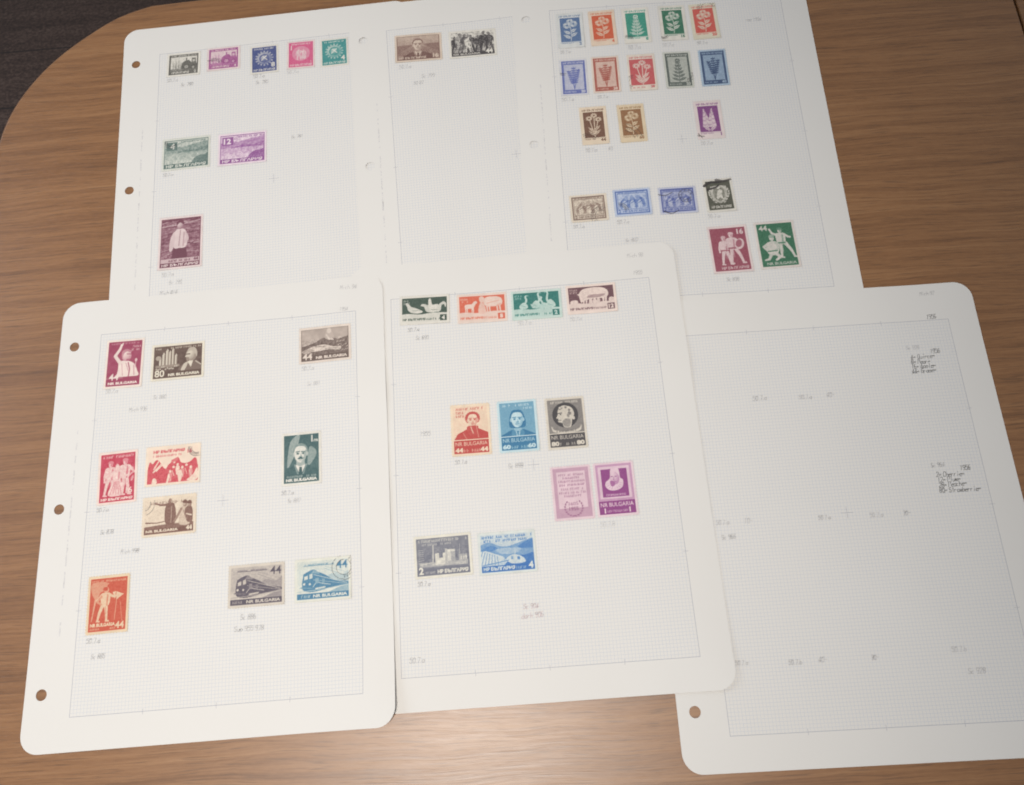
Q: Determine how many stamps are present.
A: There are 50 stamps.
